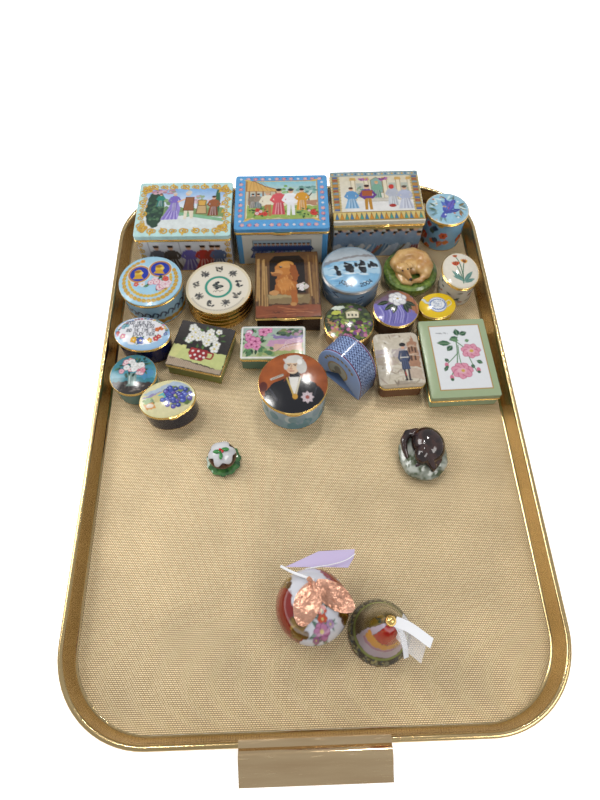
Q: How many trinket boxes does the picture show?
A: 21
